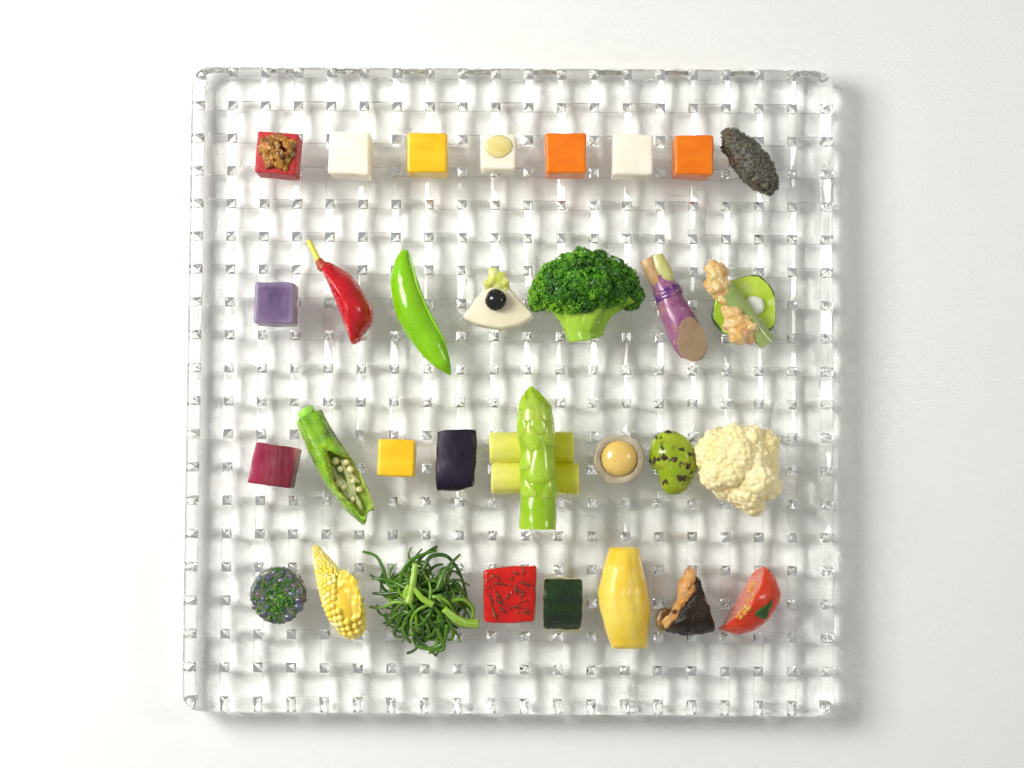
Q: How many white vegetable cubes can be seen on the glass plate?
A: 3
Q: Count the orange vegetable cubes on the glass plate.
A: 2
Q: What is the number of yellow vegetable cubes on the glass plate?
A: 2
